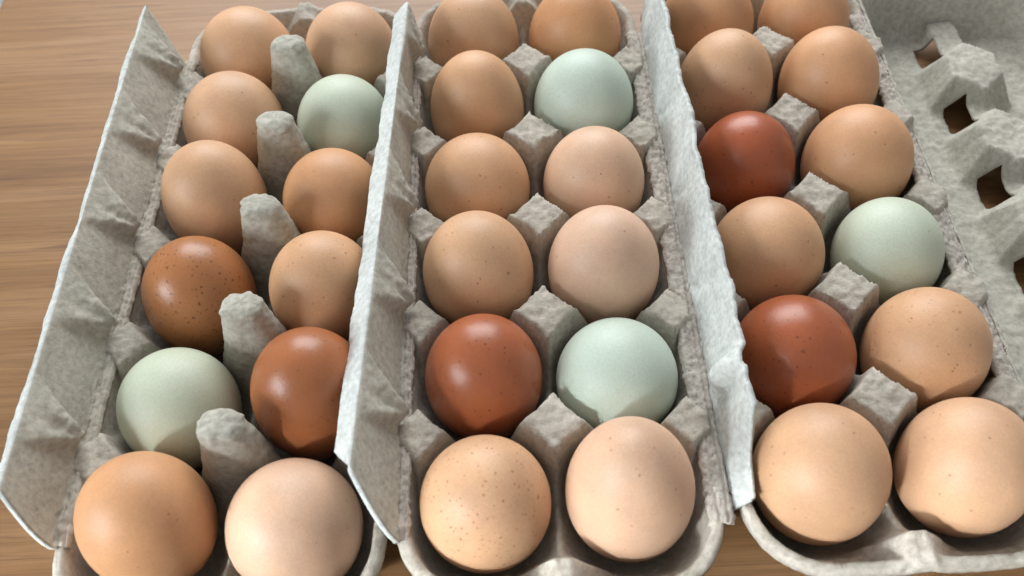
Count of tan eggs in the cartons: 26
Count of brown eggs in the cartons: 5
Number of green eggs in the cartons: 5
